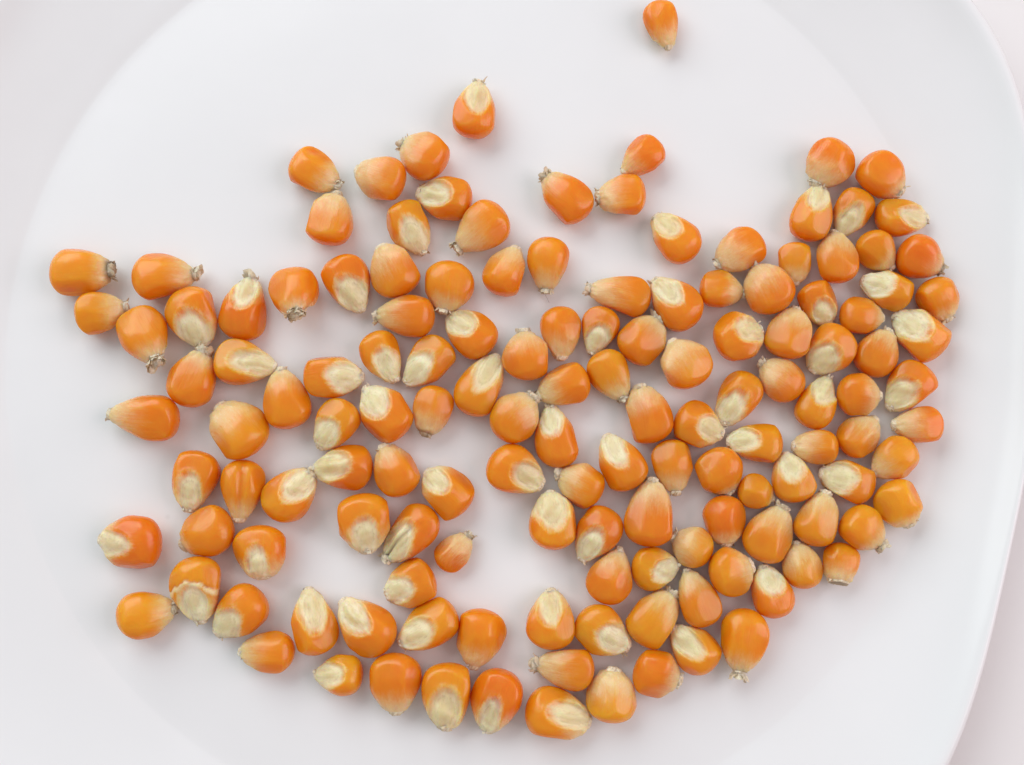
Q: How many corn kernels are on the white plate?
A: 141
